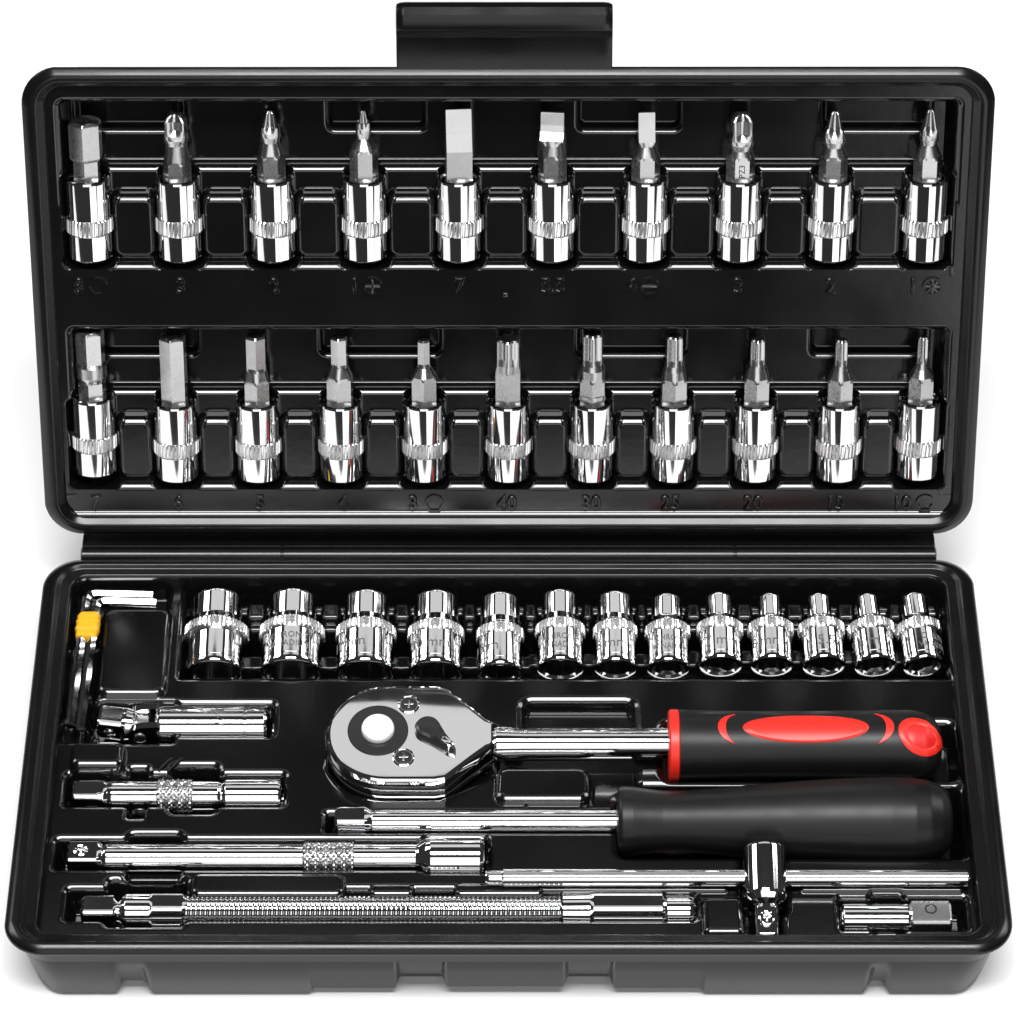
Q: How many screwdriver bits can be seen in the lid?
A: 21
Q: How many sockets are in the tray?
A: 13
